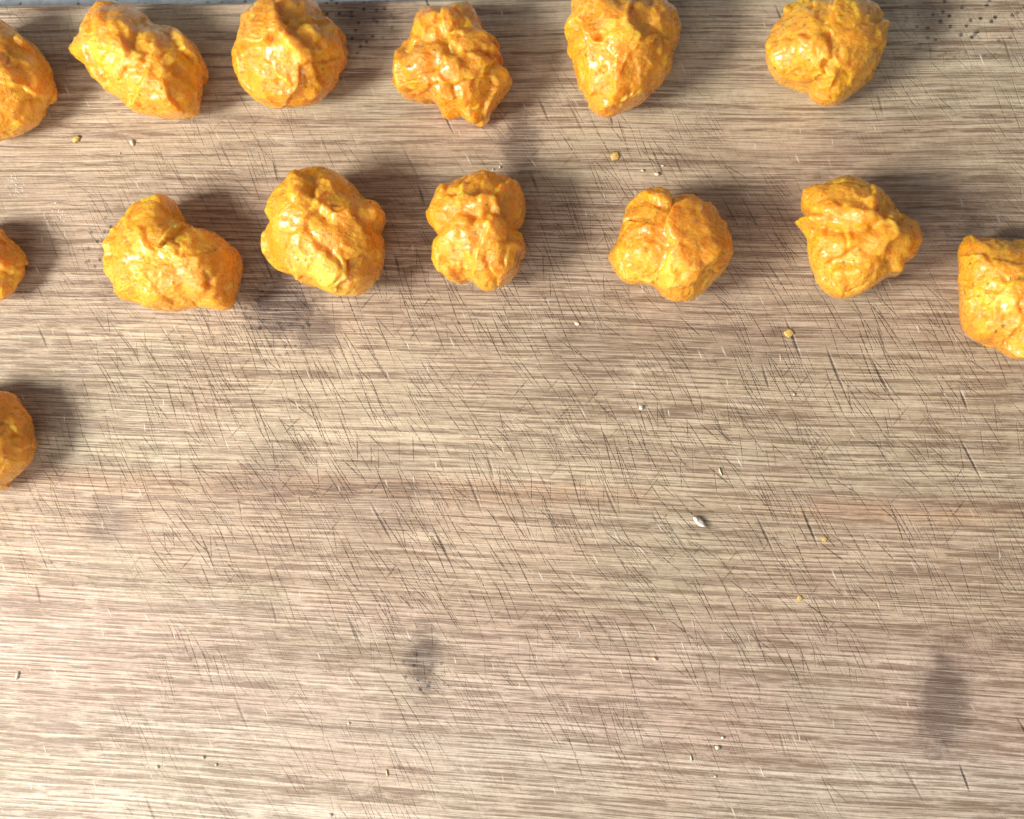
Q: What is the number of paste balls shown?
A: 14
